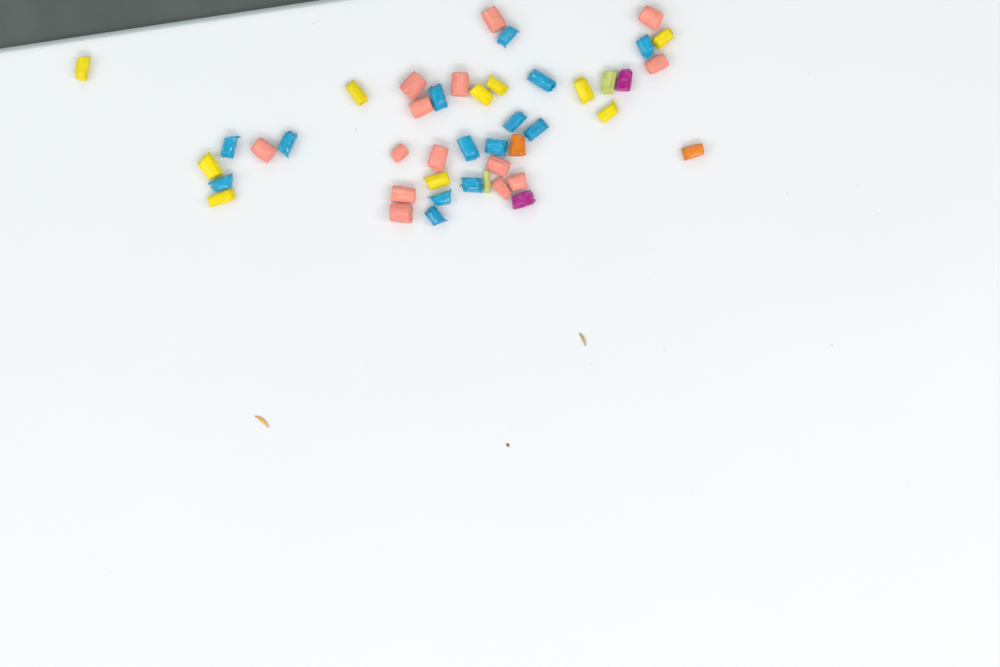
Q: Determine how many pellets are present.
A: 44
